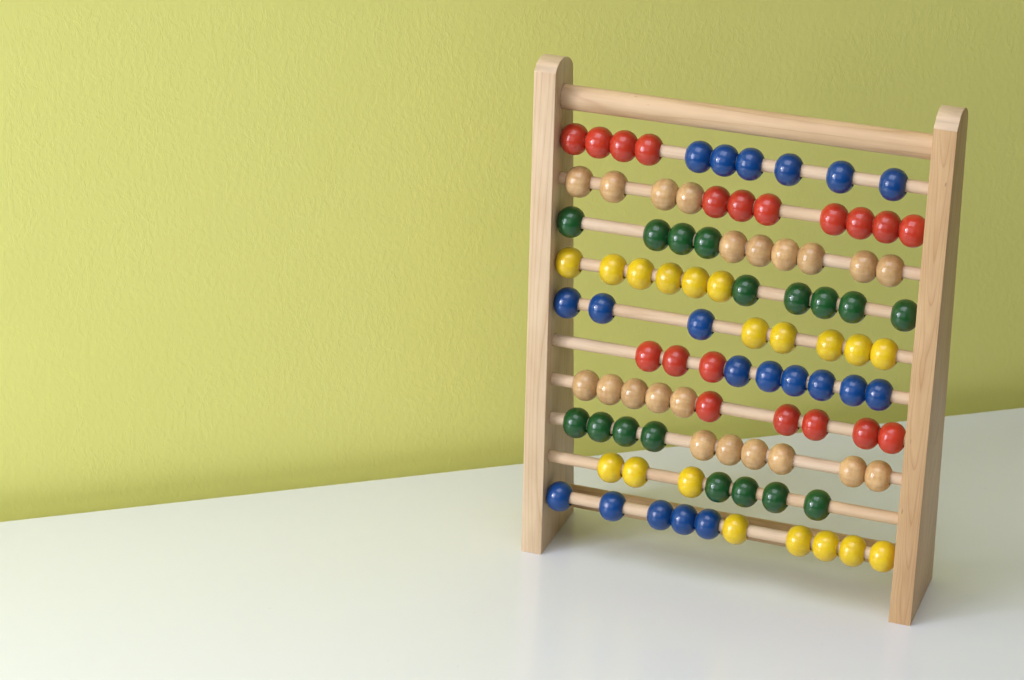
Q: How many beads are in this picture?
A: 96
